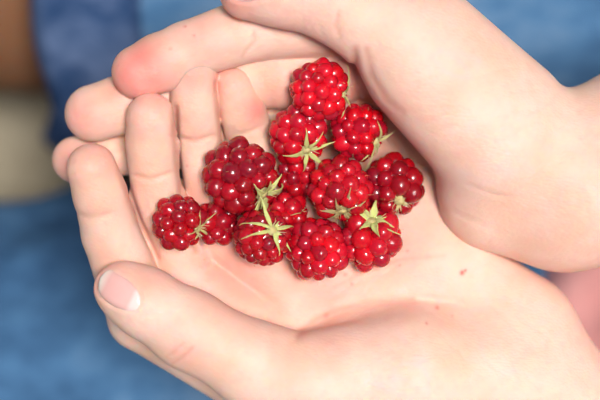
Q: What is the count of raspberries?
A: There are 13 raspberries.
